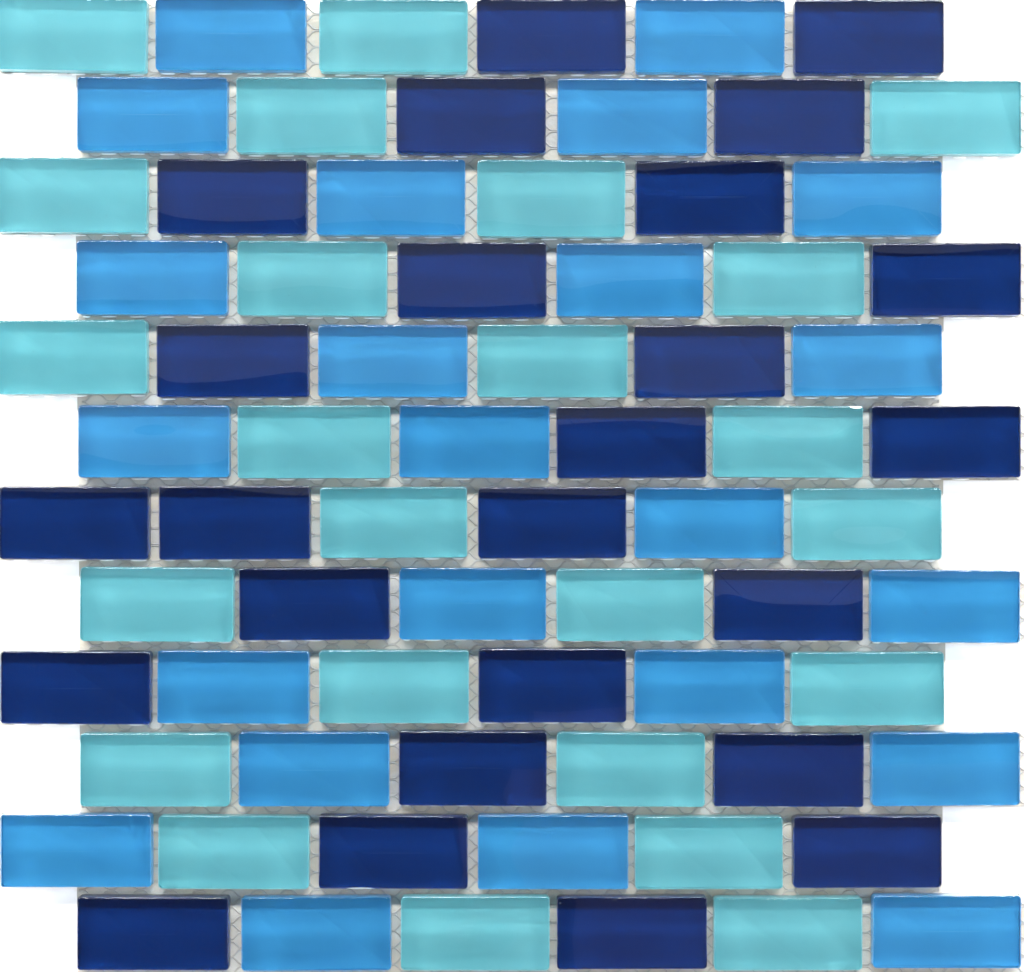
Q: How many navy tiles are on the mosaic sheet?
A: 25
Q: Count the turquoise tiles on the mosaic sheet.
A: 24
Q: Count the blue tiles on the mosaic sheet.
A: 23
